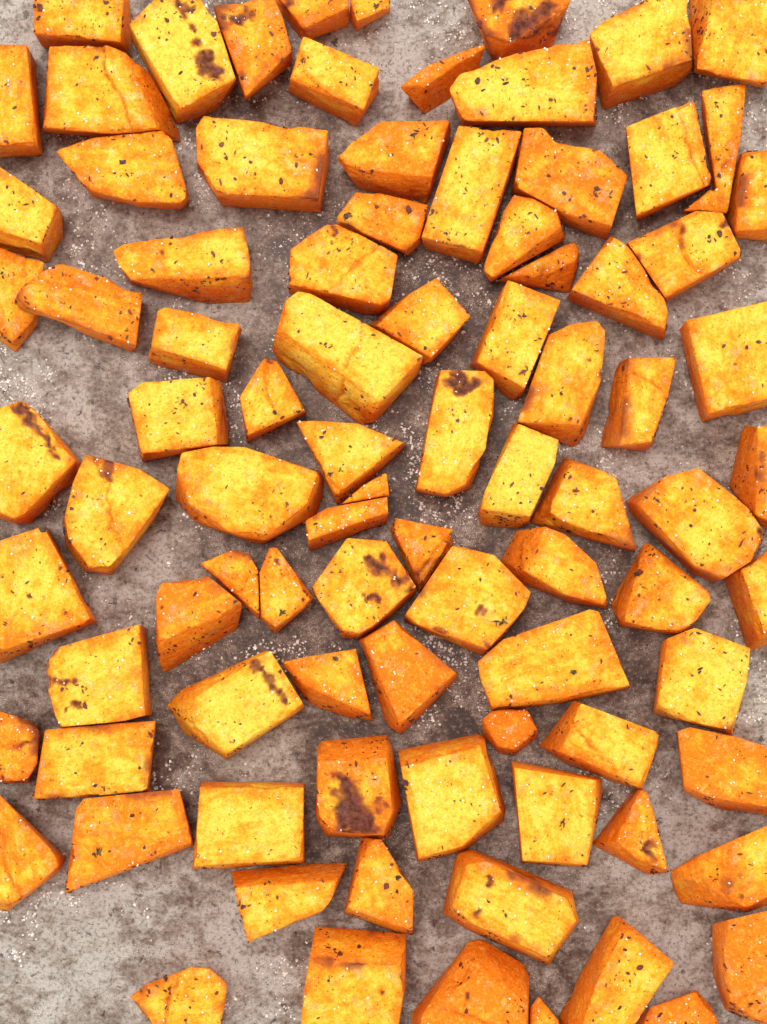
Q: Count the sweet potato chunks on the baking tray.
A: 90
